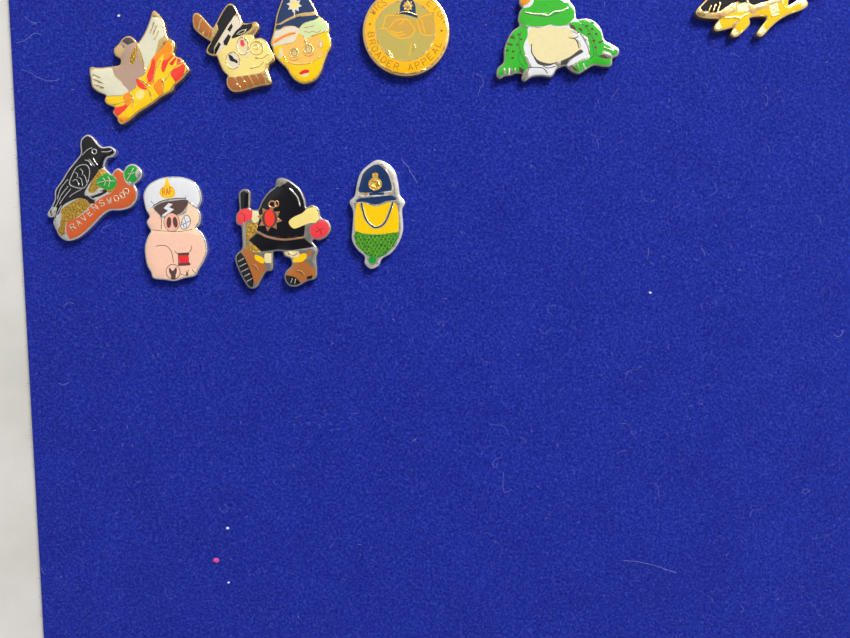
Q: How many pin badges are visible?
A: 10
